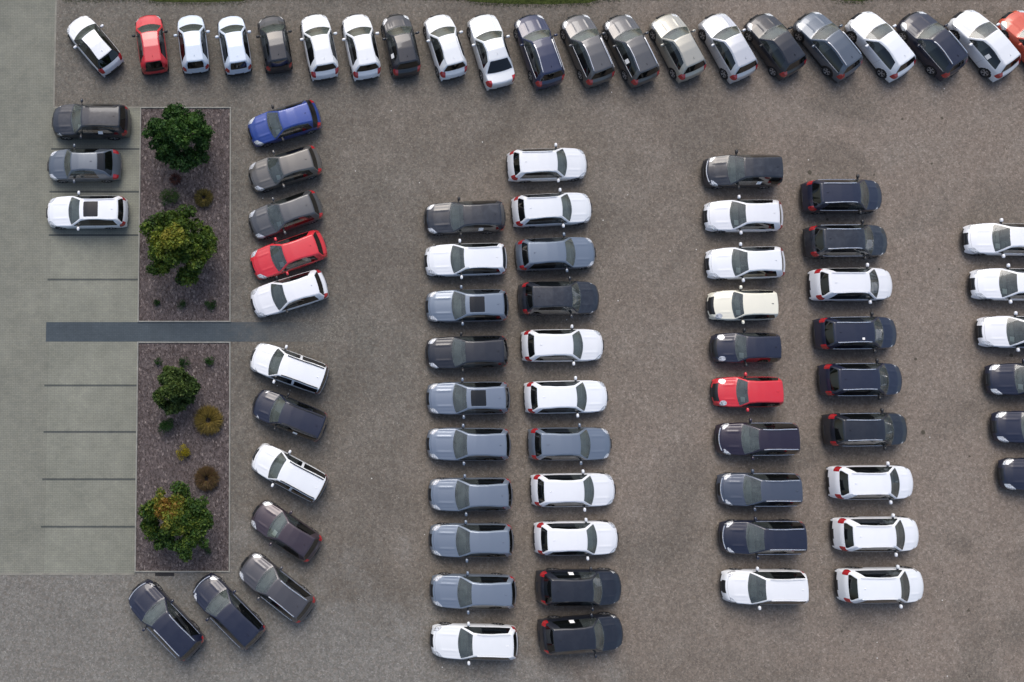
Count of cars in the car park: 82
